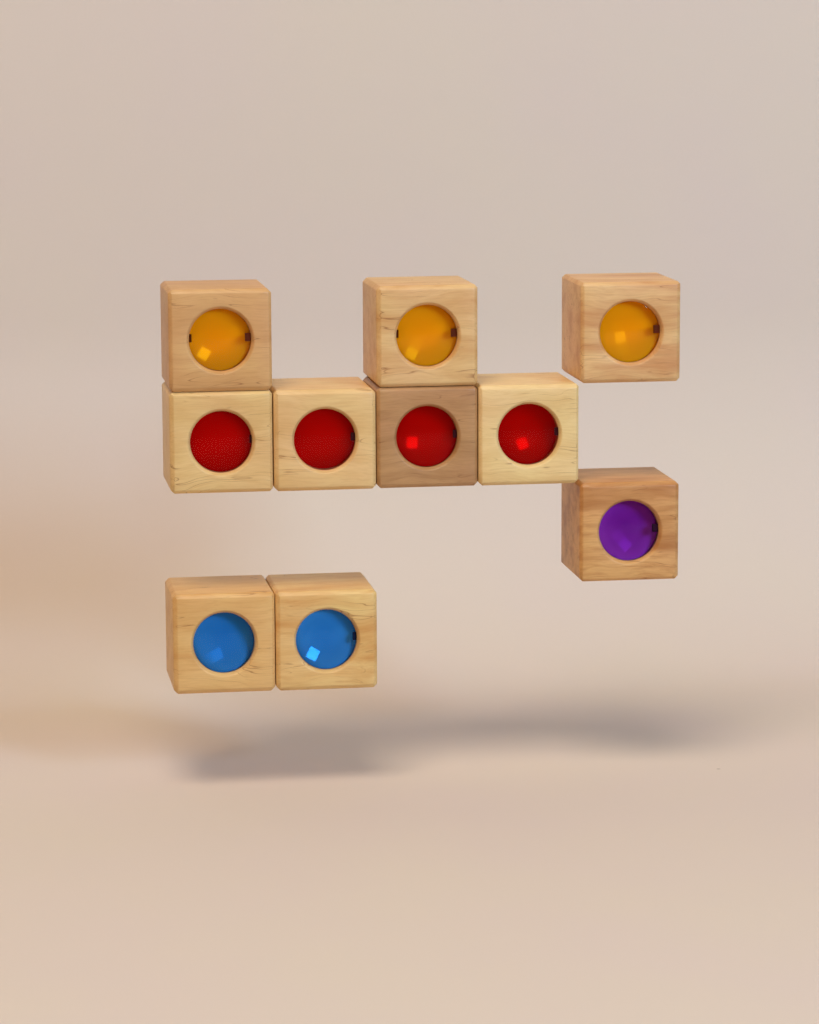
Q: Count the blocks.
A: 10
